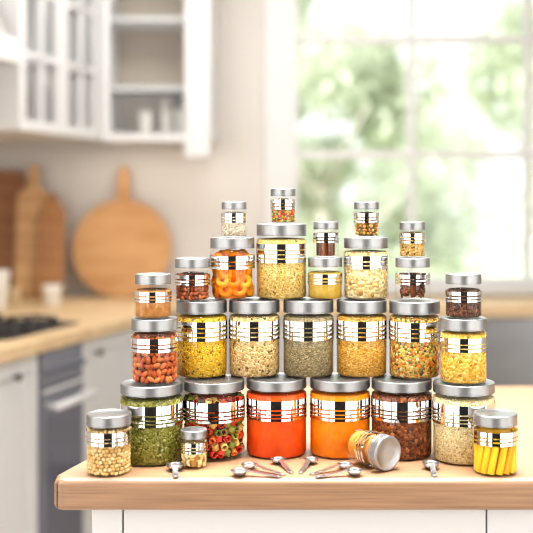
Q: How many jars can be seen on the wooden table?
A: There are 30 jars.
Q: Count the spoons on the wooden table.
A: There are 8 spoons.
